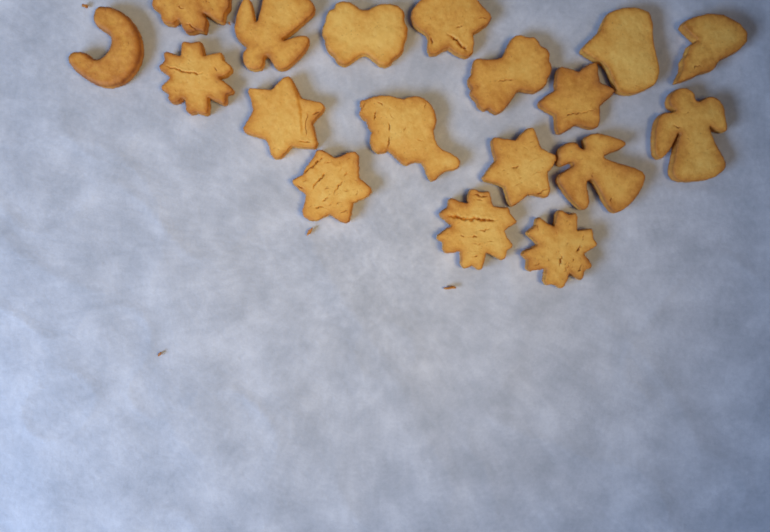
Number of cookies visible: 18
